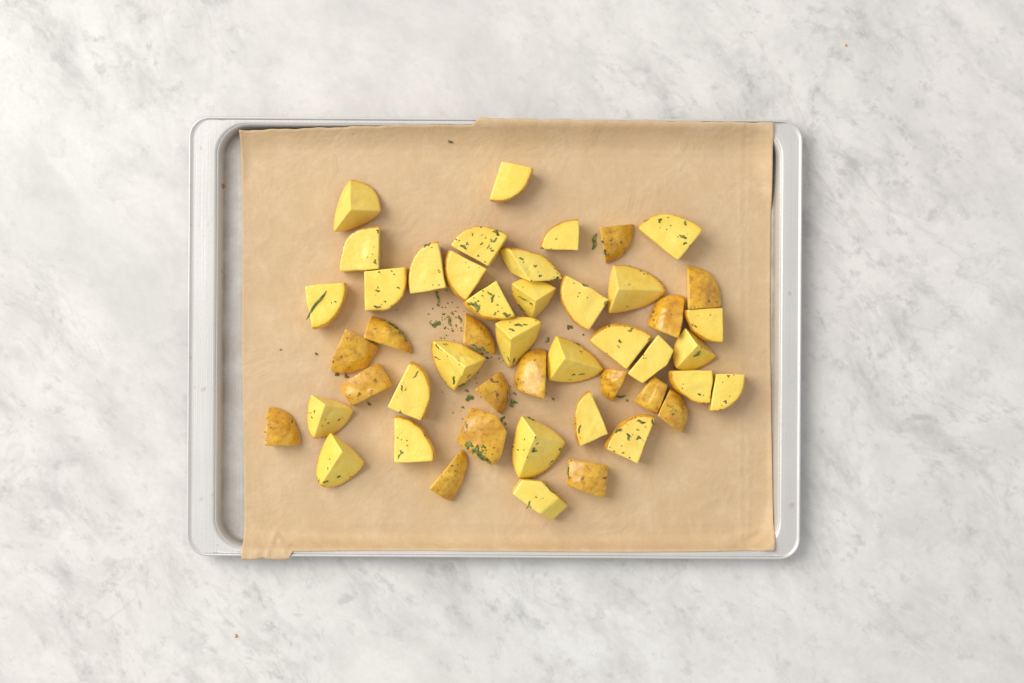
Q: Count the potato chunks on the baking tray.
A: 48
